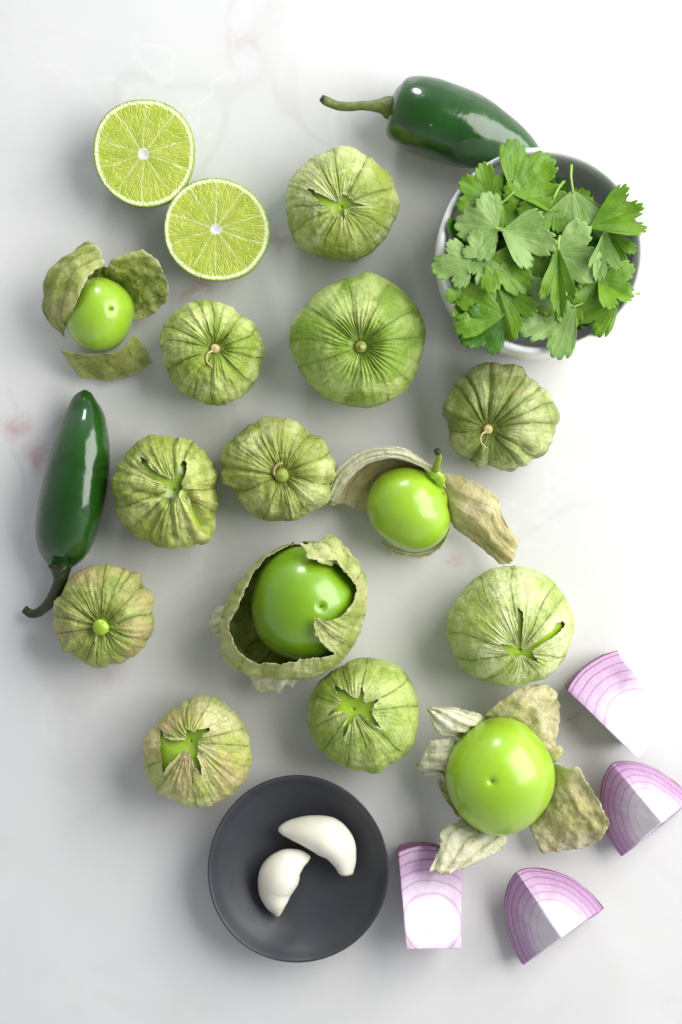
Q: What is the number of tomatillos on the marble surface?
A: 14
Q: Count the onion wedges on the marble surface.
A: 4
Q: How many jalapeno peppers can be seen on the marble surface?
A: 2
